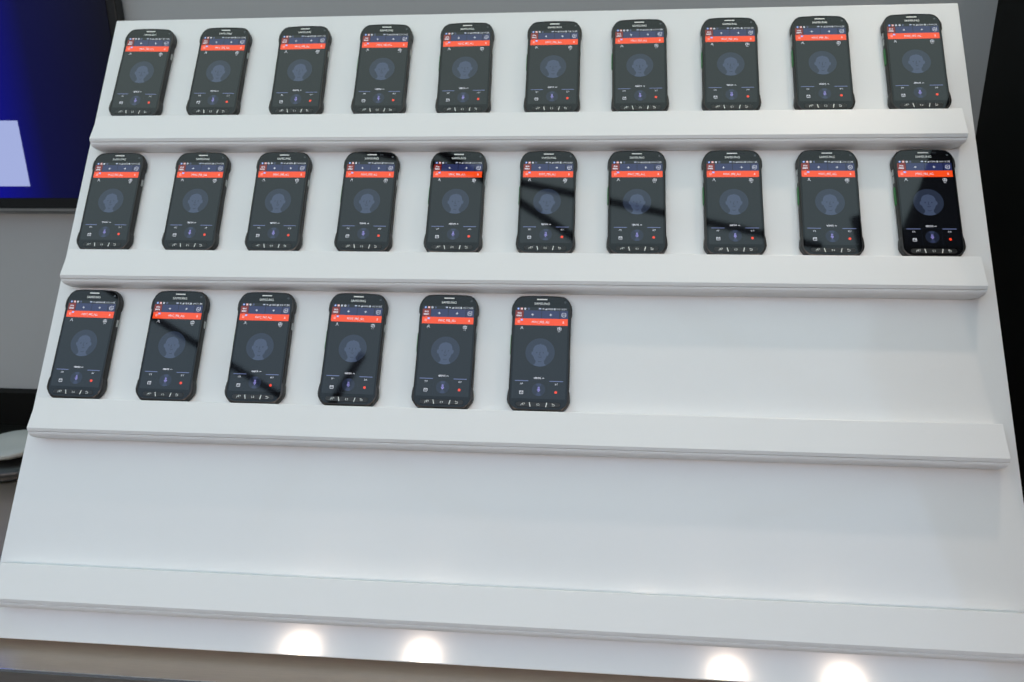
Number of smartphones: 26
